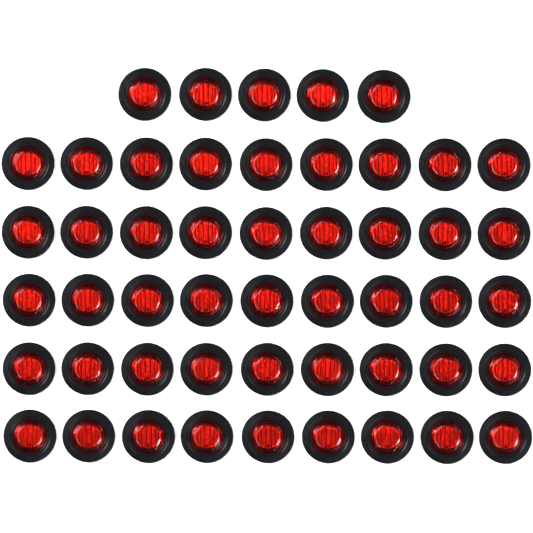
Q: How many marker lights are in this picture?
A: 50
